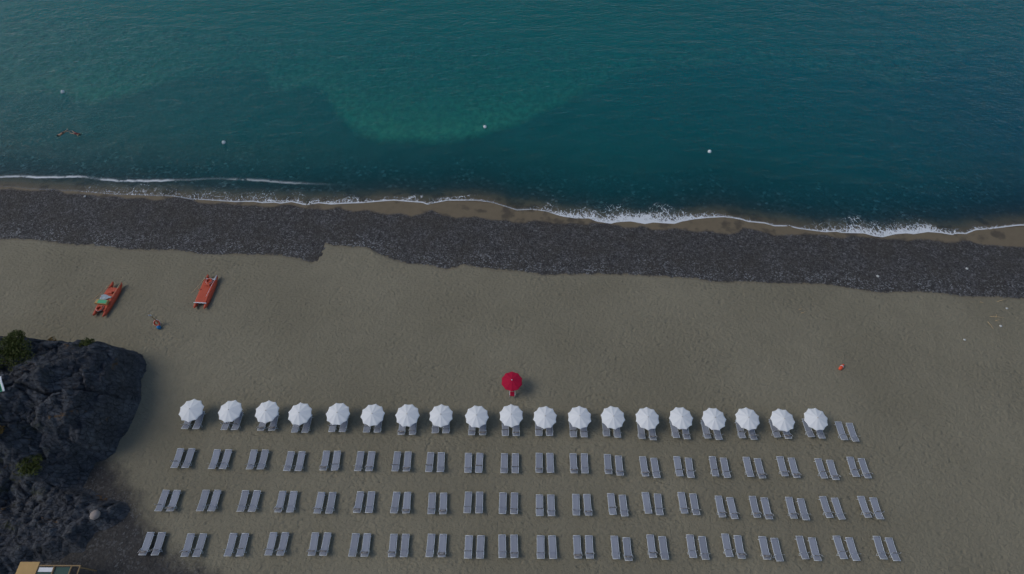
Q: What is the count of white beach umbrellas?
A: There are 19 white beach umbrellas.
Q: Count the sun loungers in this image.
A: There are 160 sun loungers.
